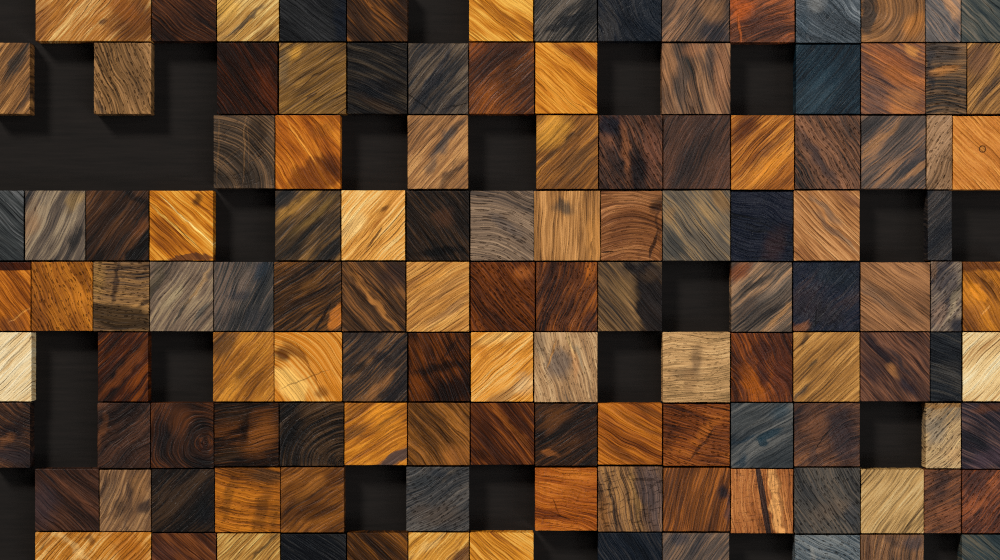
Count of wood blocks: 123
